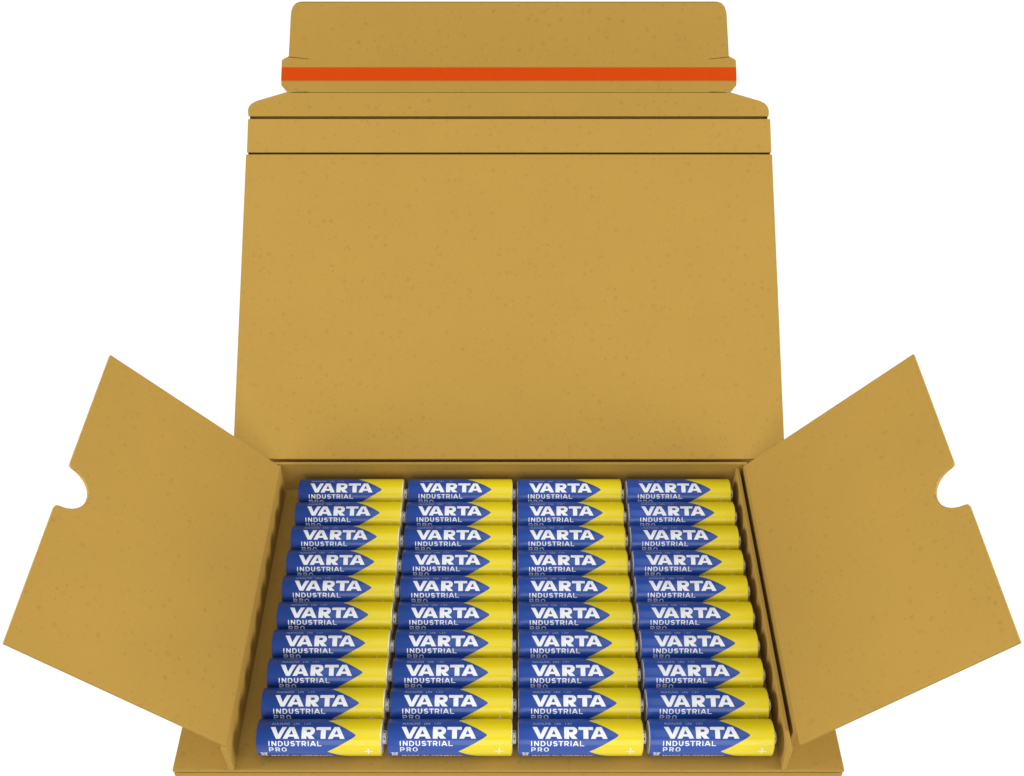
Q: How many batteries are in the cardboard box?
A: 40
